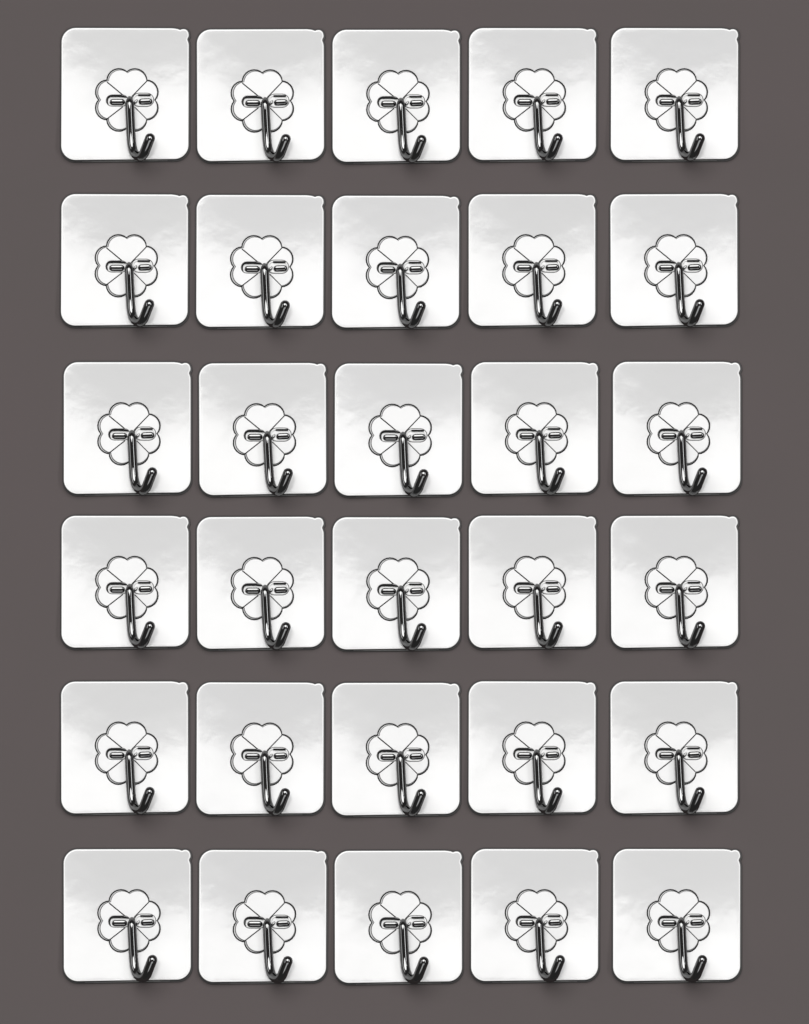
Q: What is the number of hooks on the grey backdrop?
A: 30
